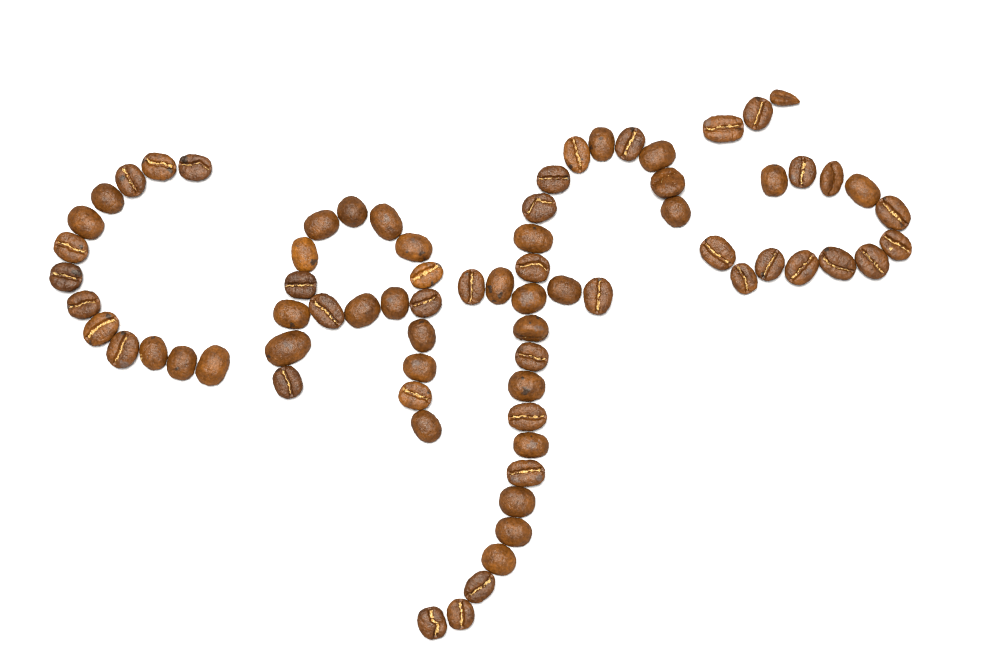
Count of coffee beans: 73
